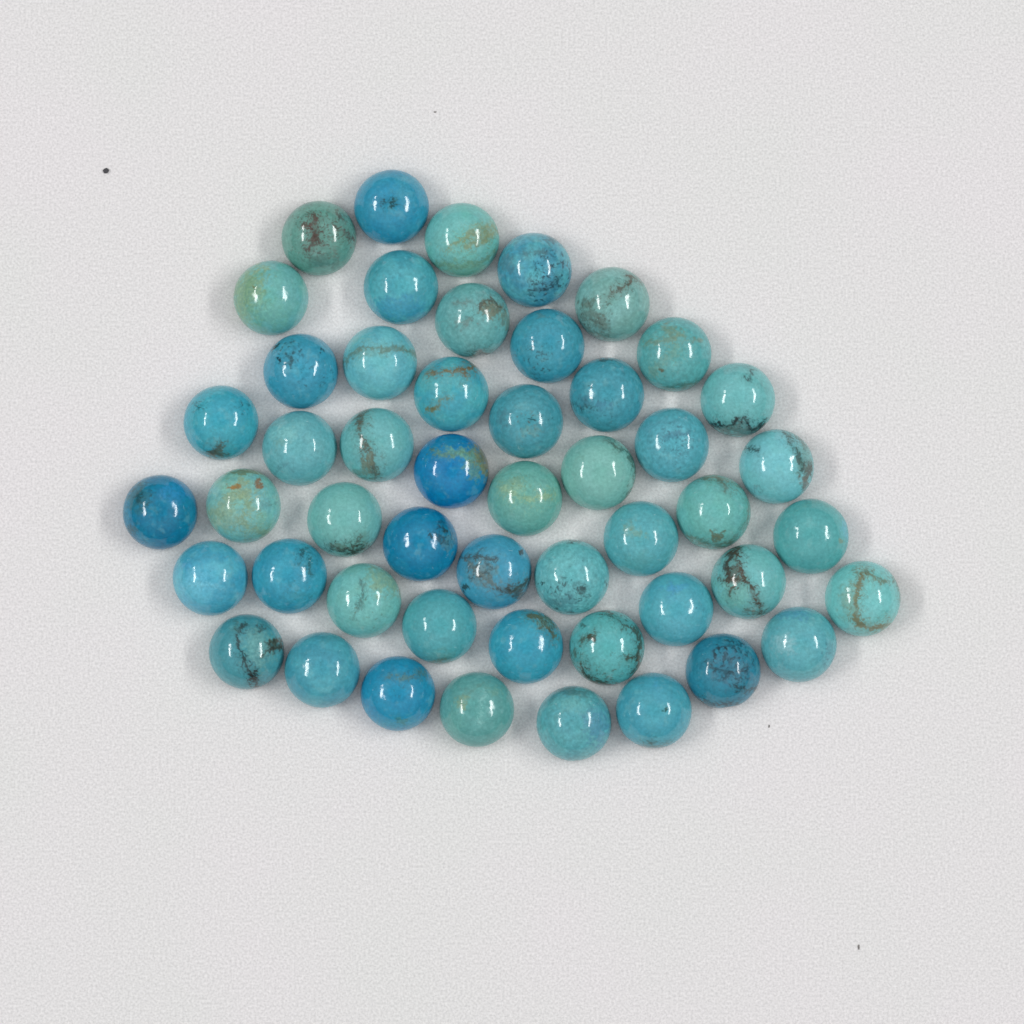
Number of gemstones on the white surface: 50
